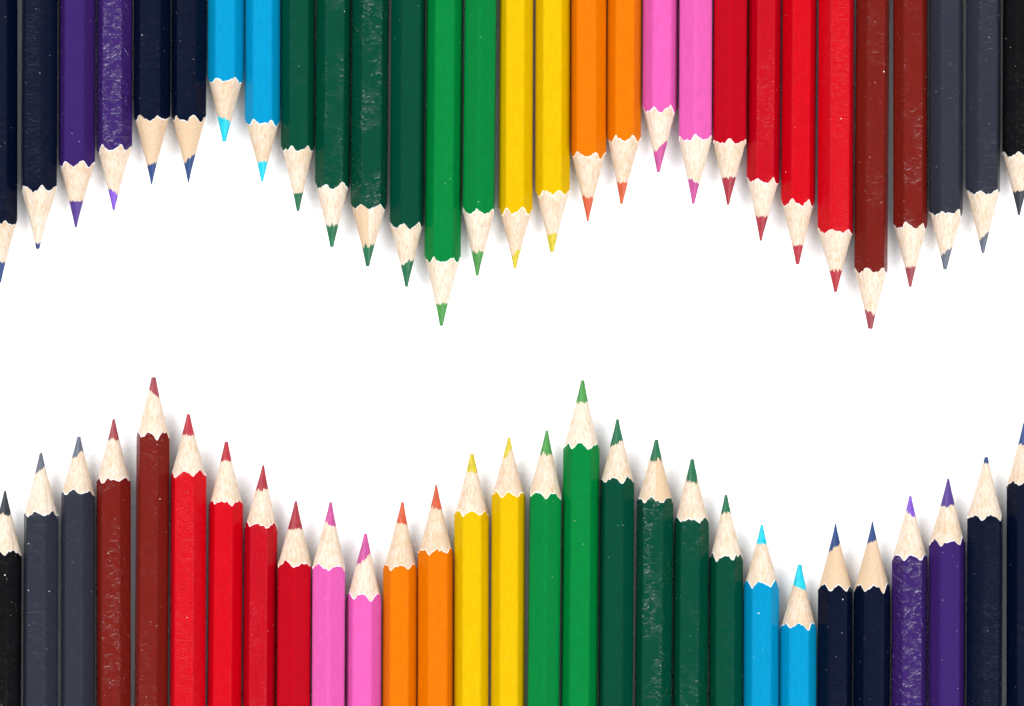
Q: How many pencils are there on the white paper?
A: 58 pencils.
